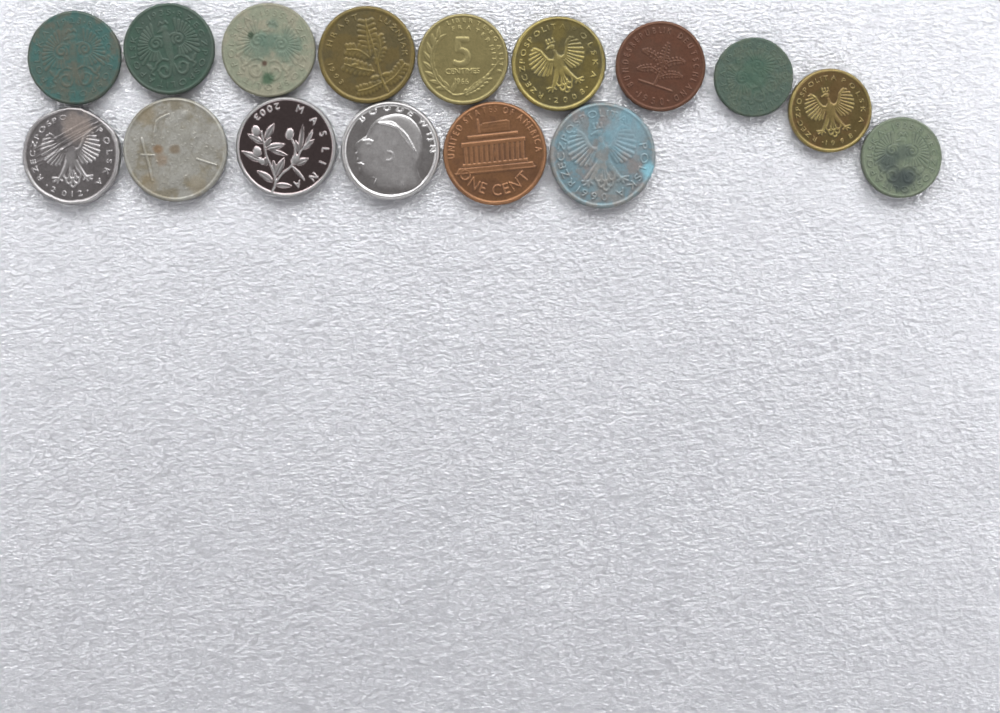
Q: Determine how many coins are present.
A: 16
